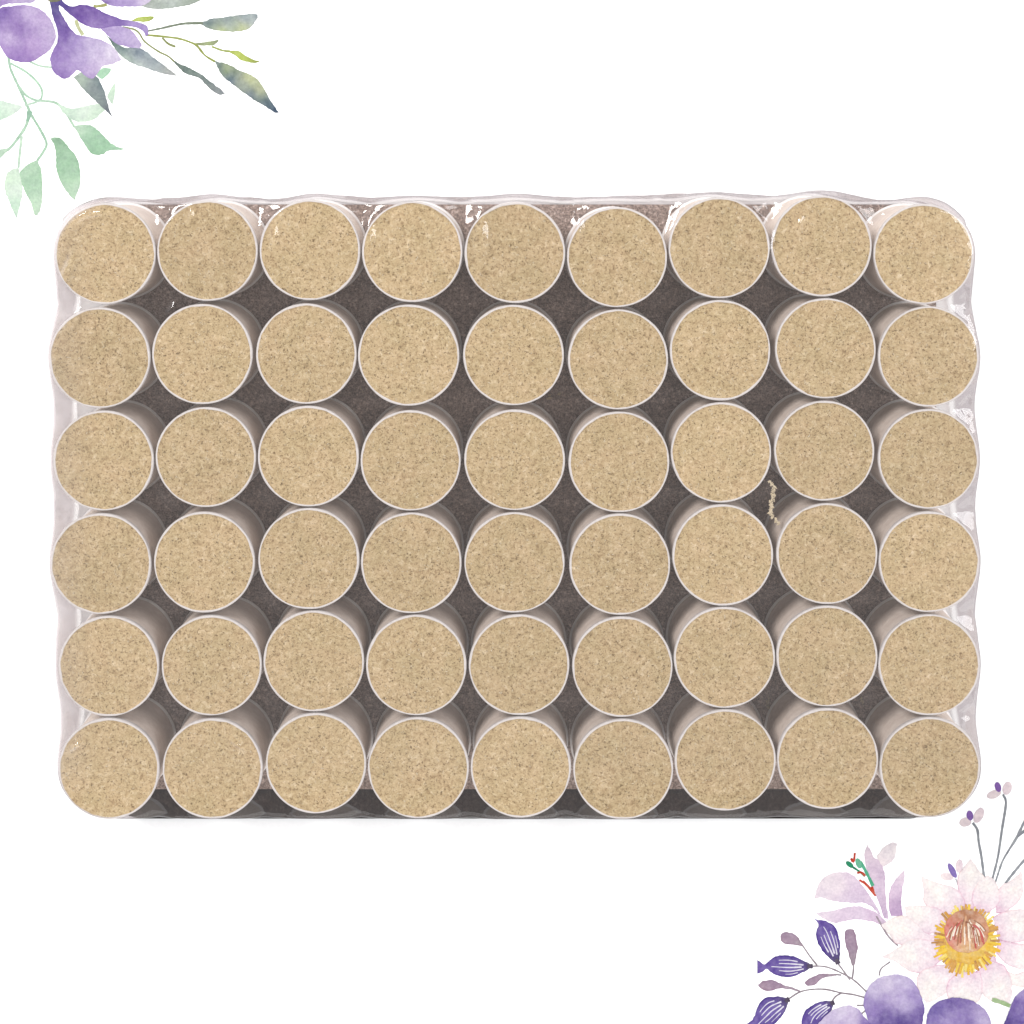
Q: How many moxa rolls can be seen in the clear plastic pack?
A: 54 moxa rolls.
